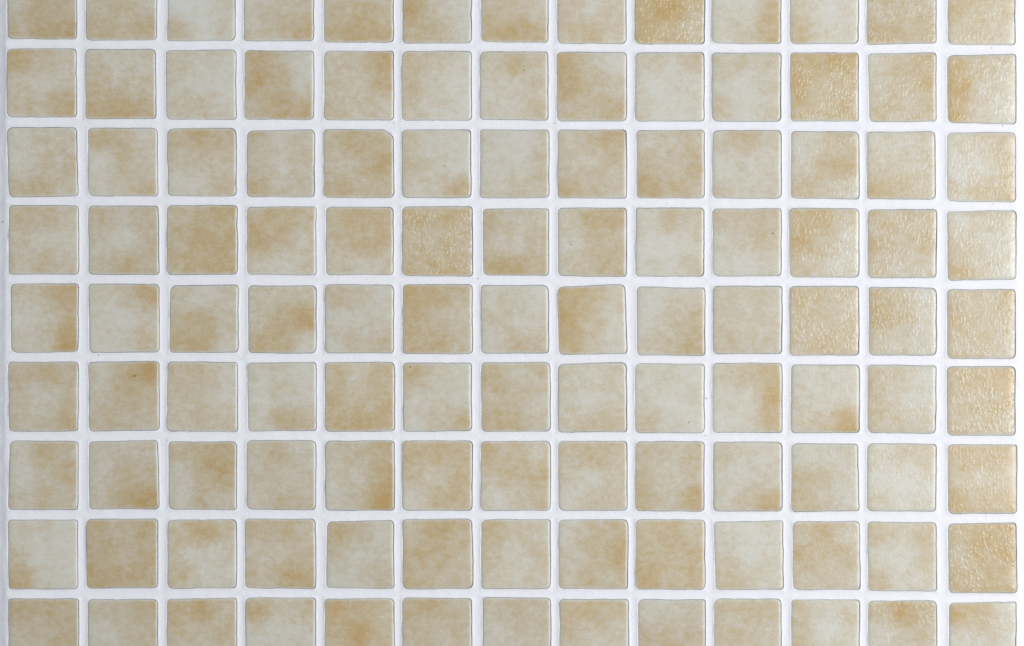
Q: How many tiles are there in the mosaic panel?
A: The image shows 117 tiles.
